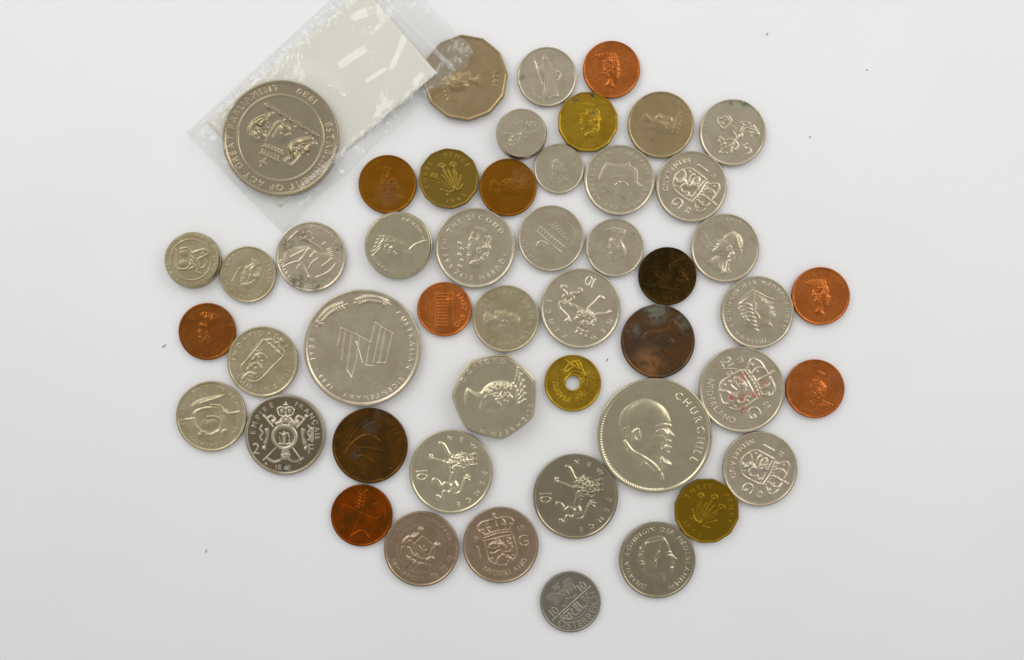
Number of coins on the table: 49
